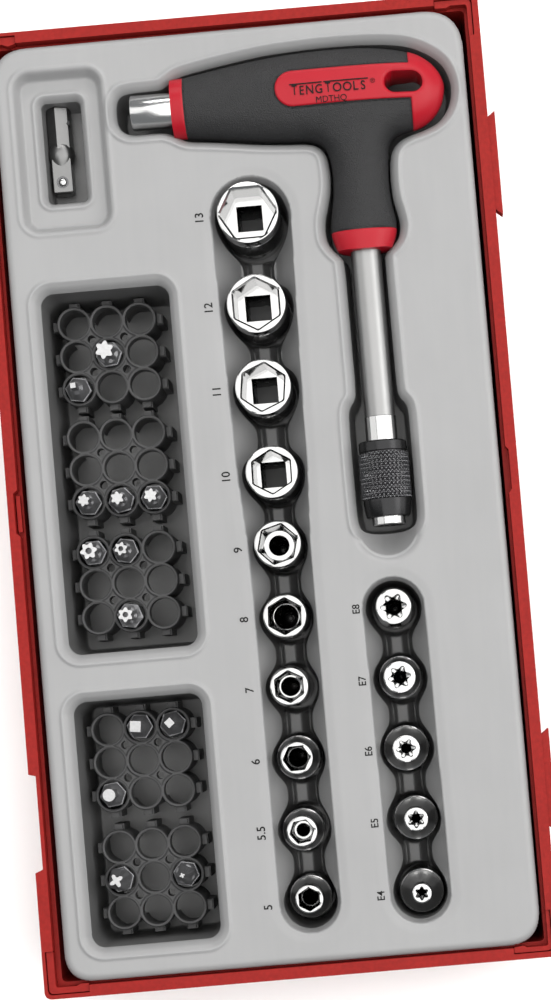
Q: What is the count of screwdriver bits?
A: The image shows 13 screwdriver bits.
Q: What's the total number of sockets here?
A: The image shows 15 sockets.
